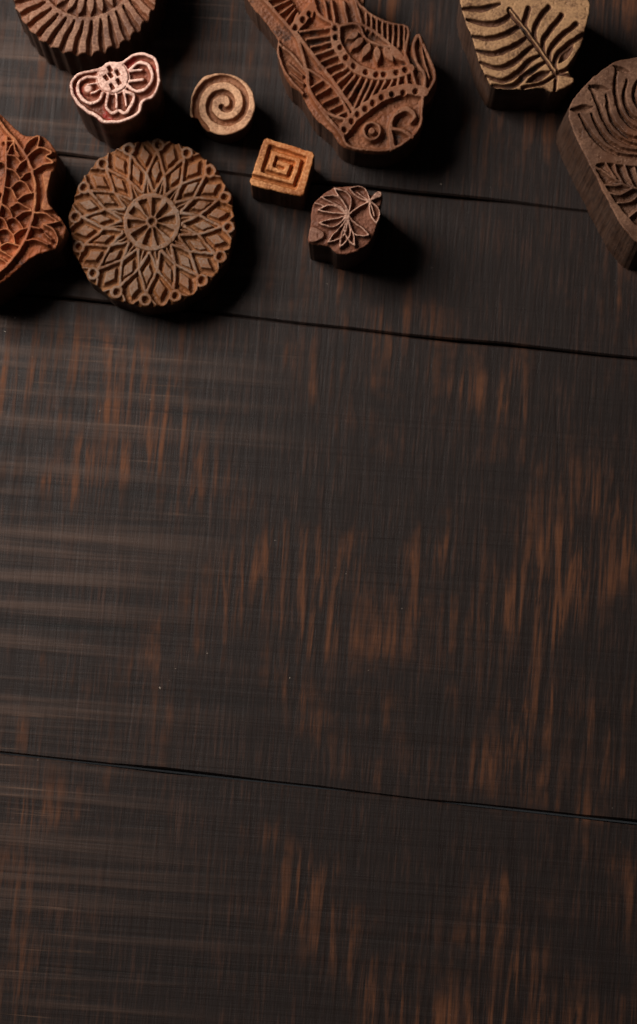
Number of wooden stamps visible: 10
